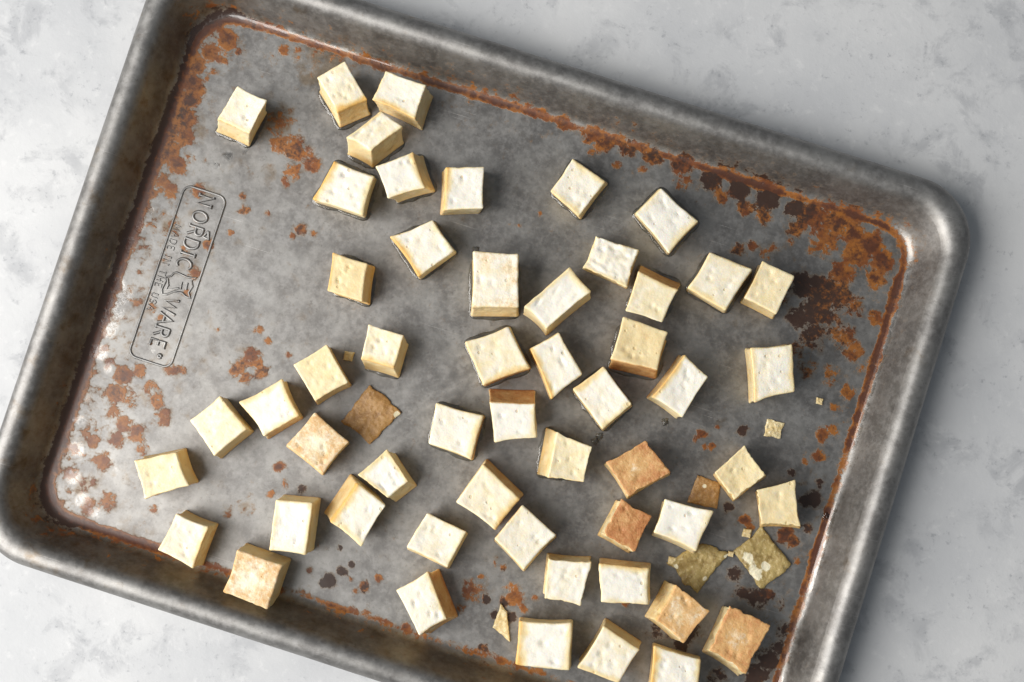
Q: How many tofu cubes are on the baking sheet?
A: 53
